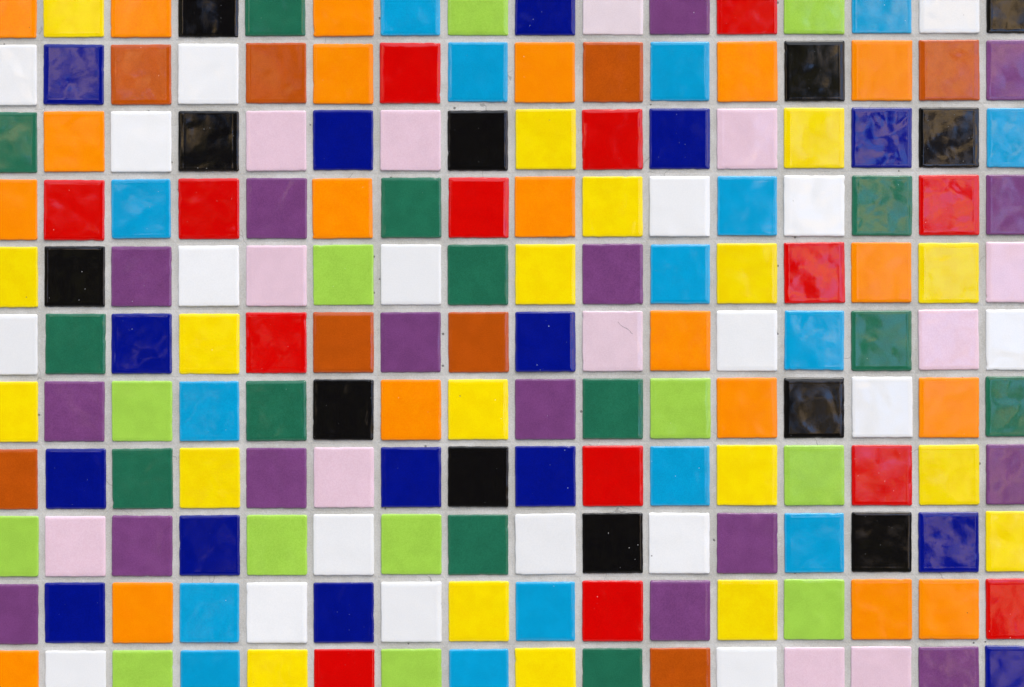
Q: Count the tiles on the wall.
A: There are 176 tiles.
